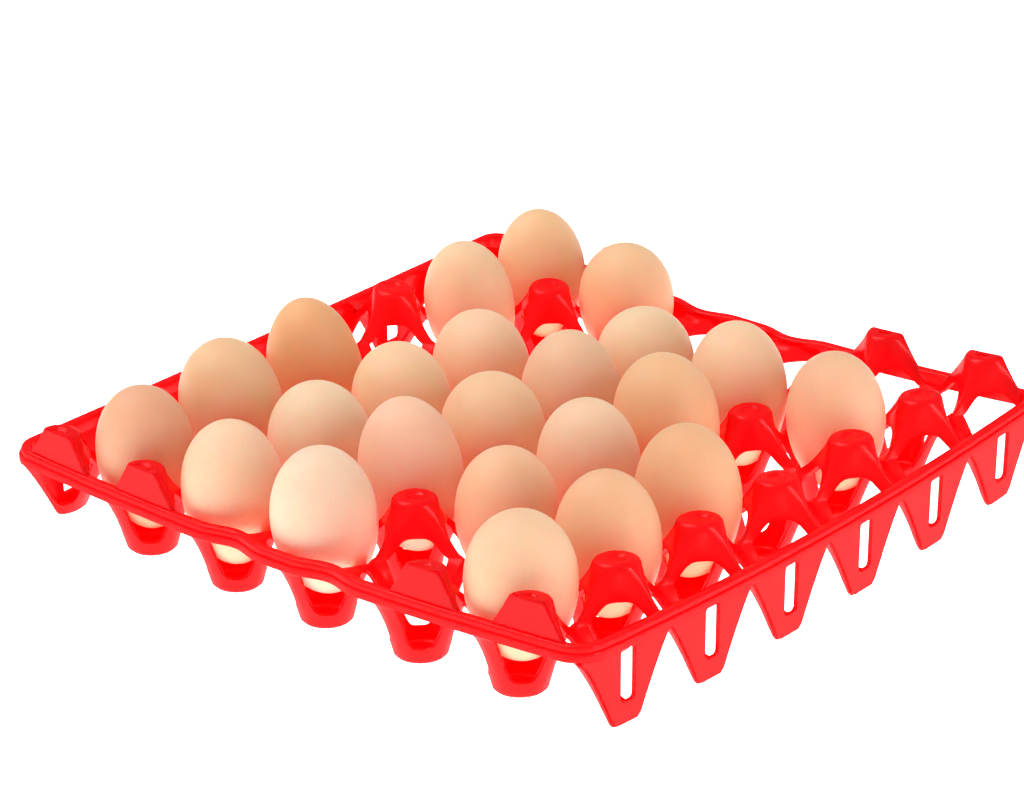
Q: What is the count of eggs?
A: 23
